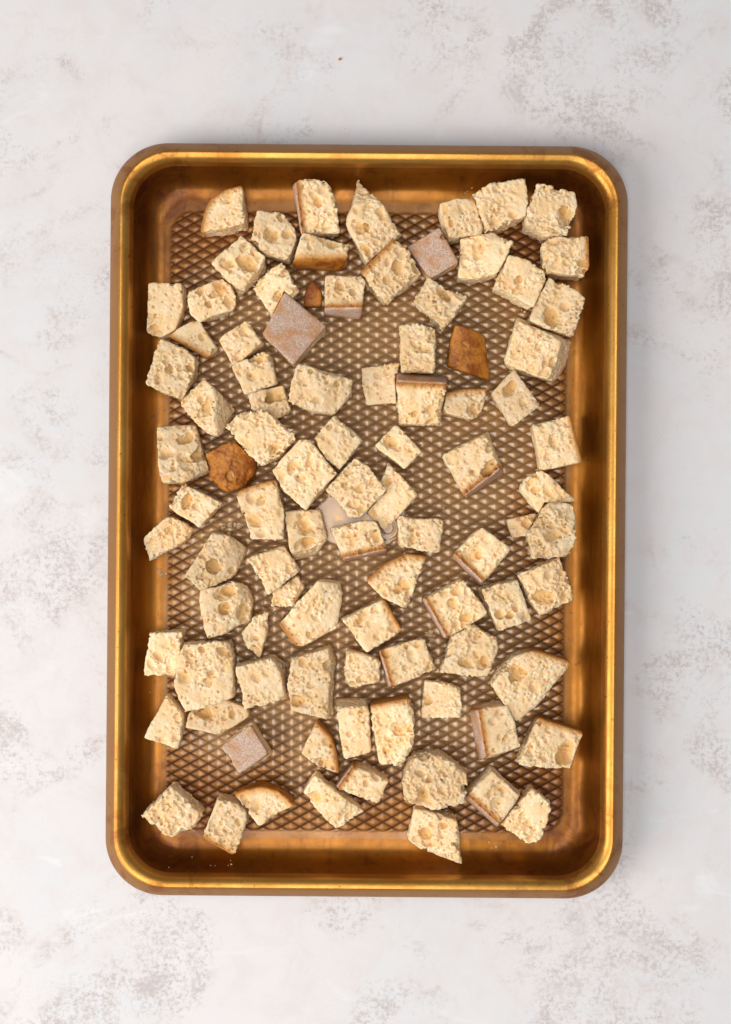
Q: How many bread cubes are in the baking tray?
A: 93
